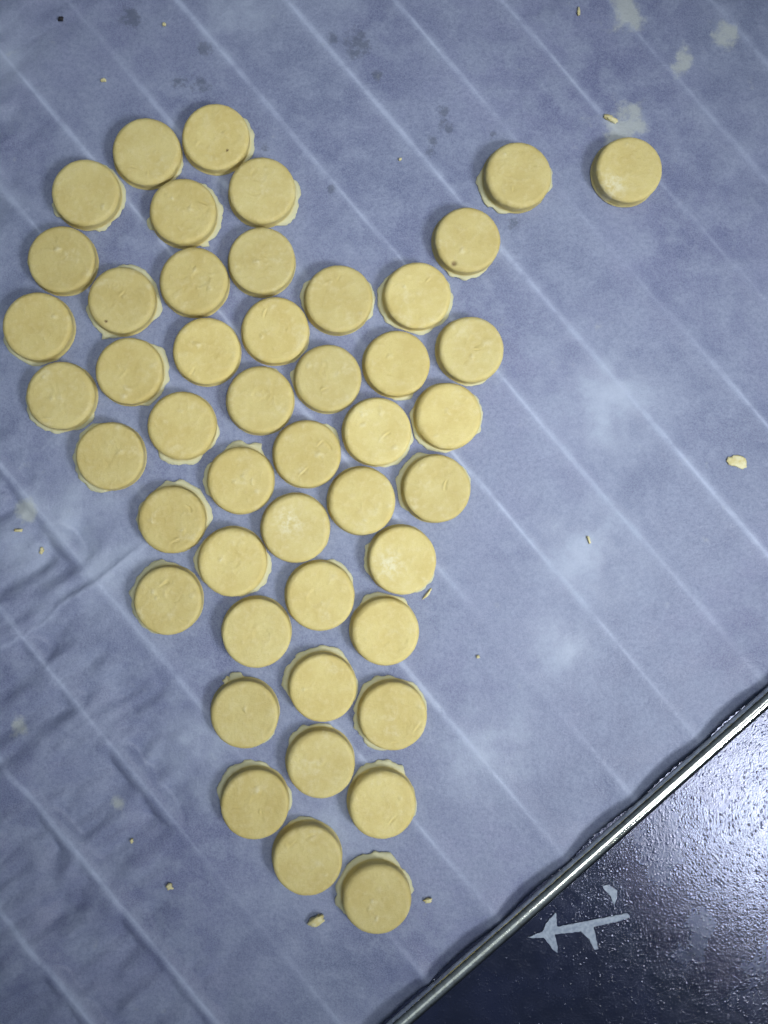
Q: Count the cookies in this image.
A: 47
